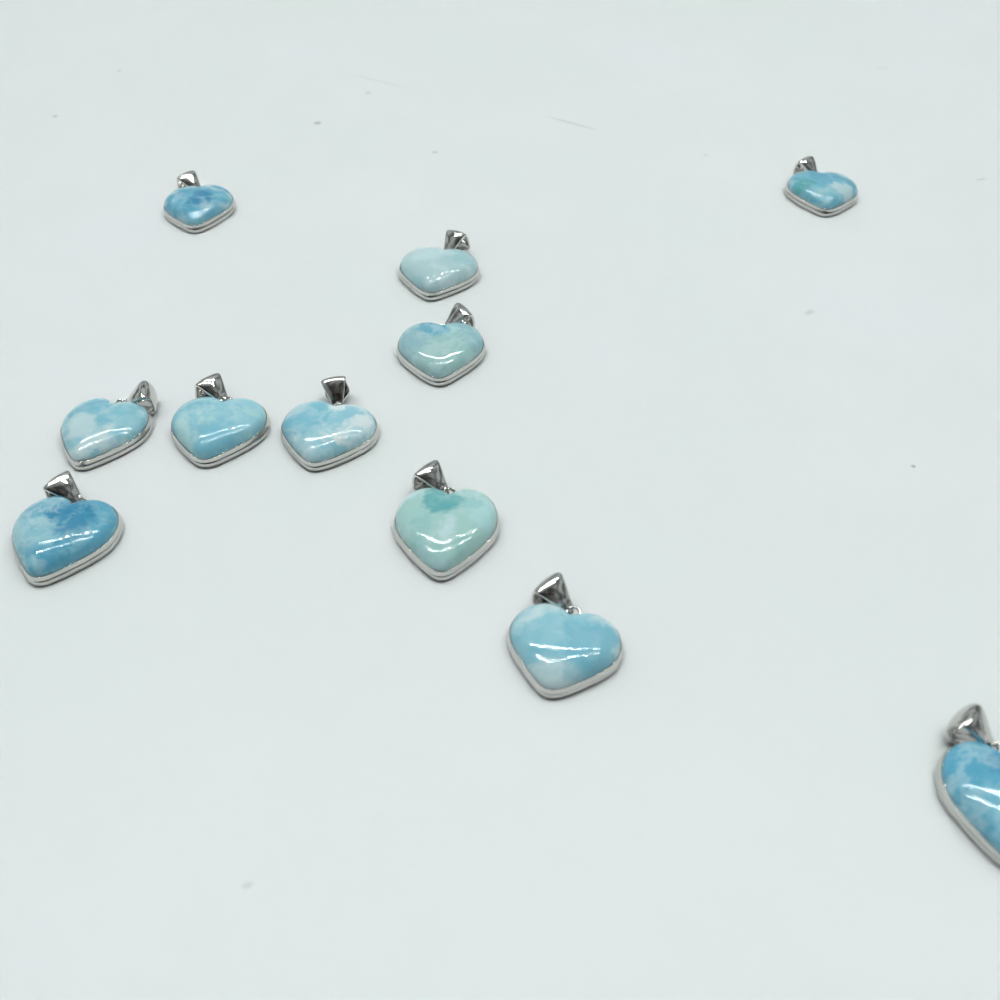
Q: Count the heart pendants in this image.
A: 11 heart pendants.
